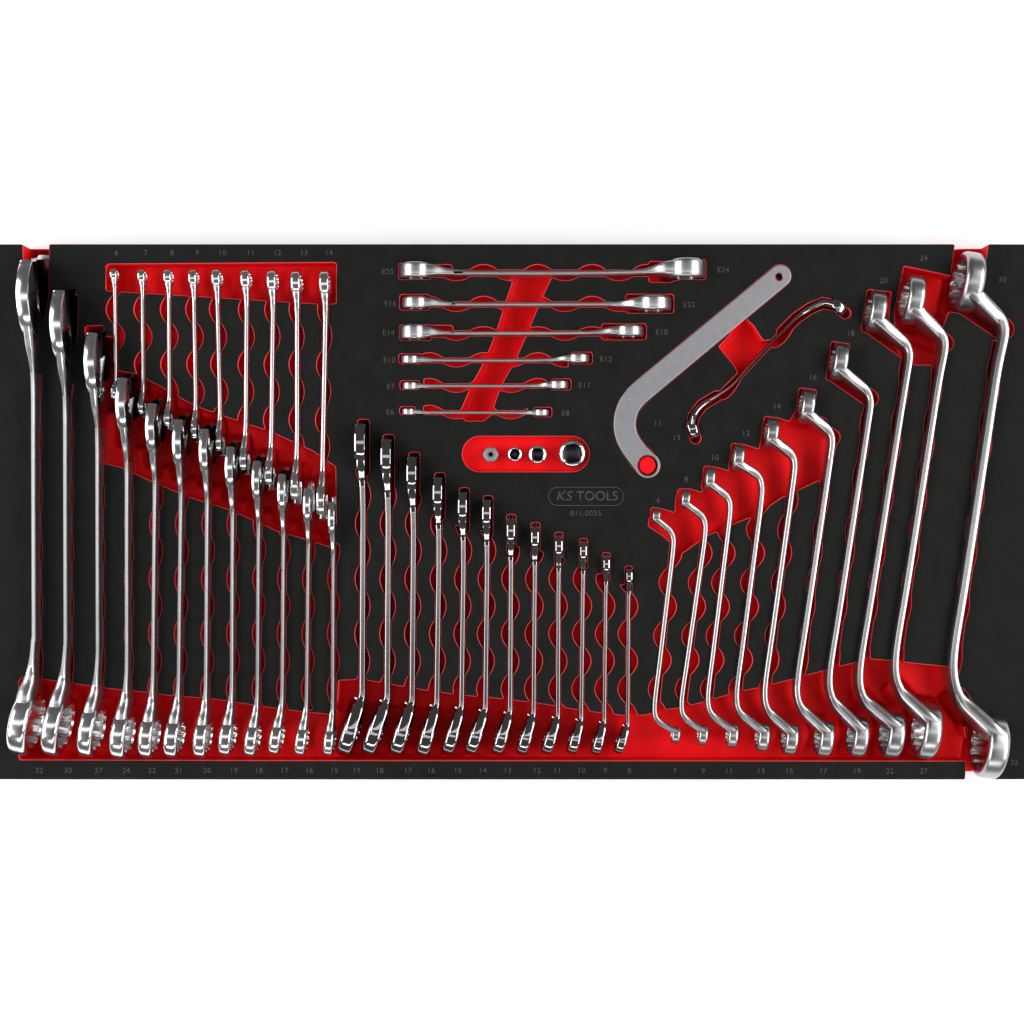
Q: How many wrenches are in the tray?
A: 50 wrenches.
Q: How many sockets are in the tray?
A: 4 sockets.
